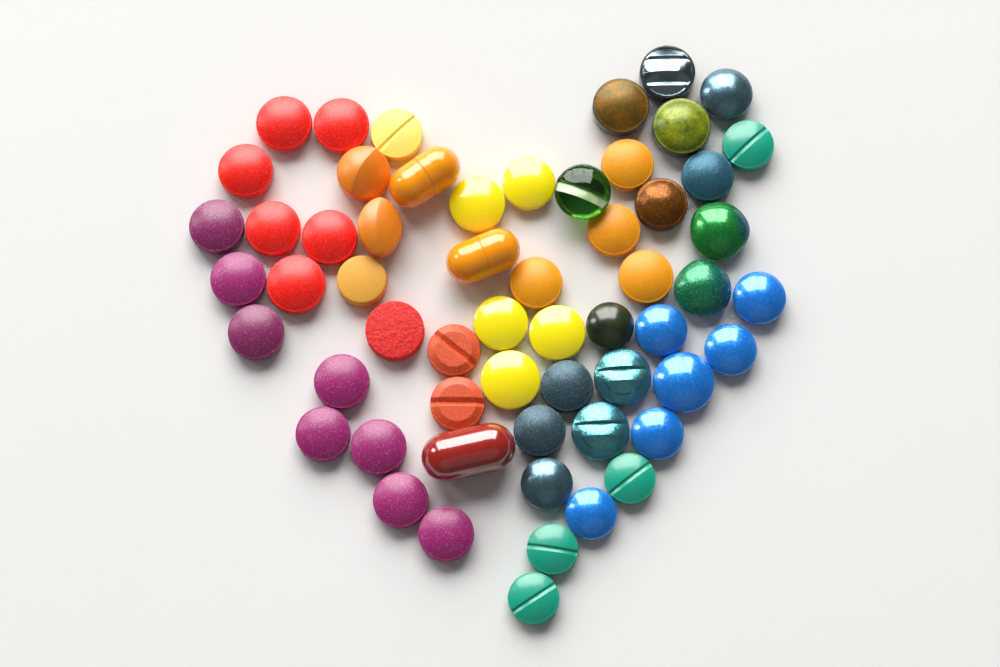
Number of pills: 58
